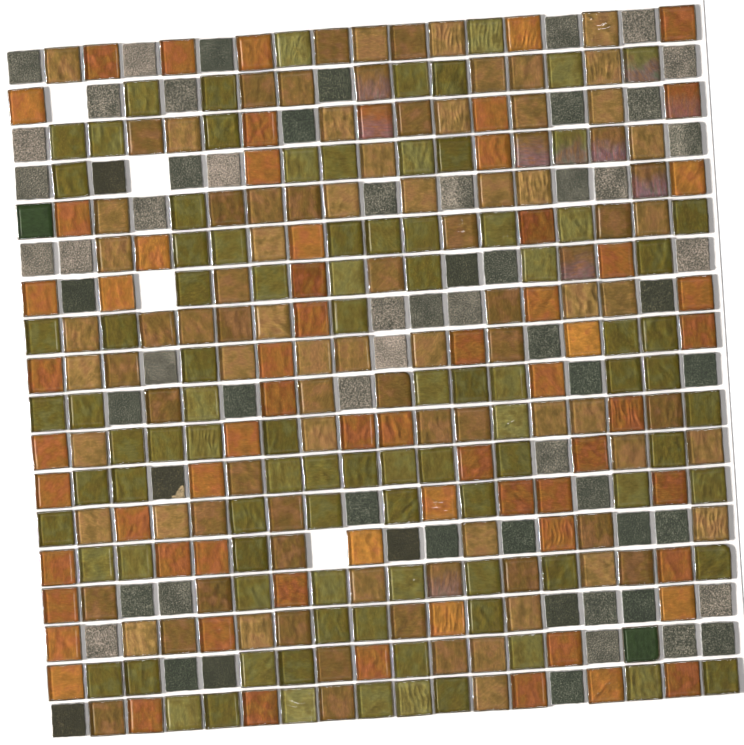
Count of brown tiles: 95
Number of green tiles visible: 96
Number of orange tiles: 65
